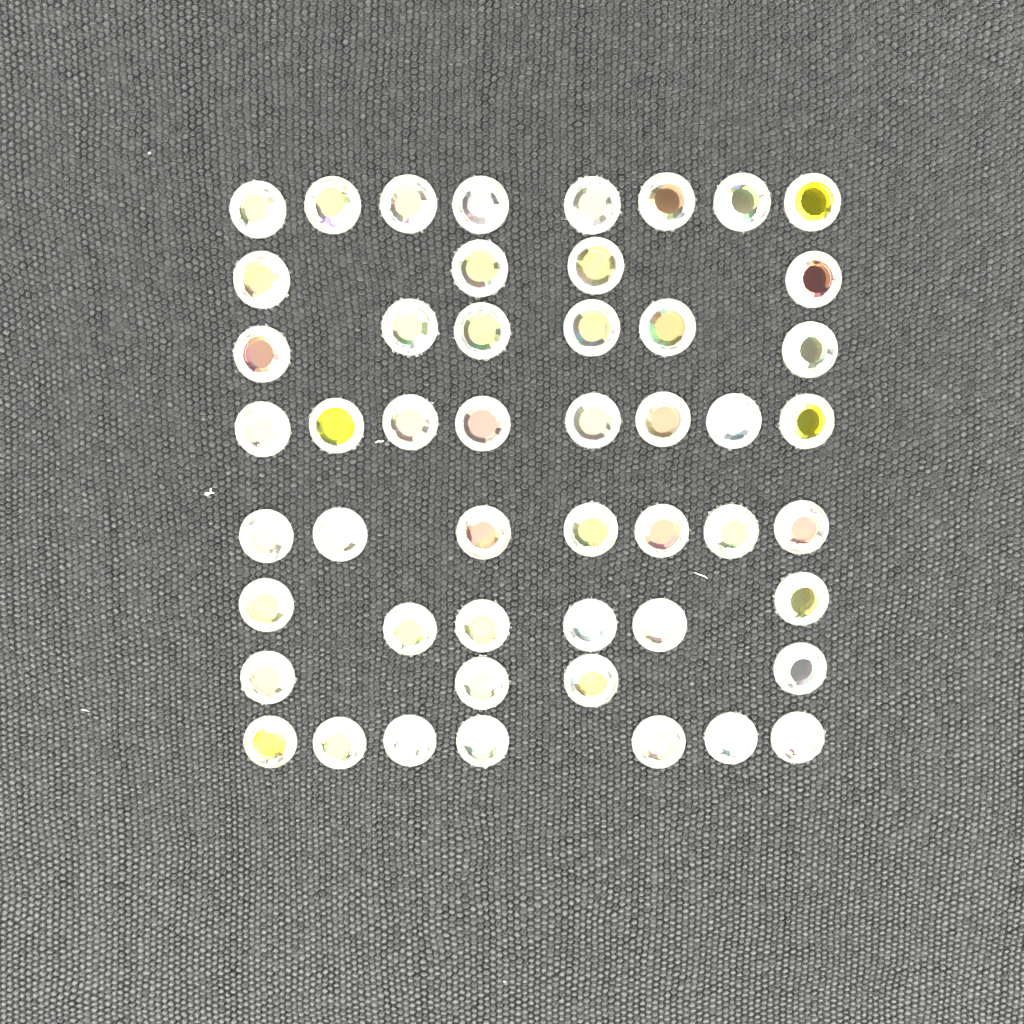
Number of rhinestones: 50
